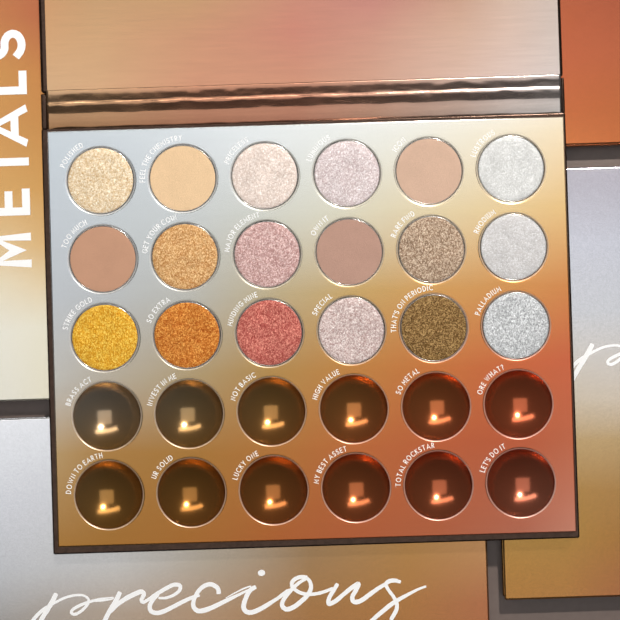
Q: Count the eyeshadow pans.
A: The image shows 18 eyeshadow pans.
